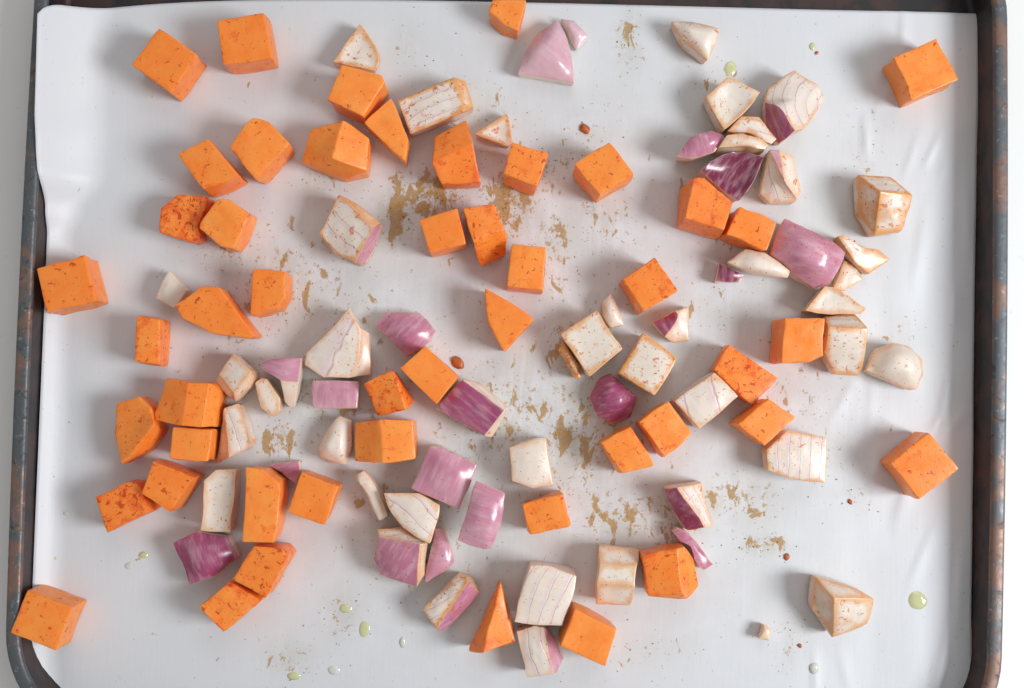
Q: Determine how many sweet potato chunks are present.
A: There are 48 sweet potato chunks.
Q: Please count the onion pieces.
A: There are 59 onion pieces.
